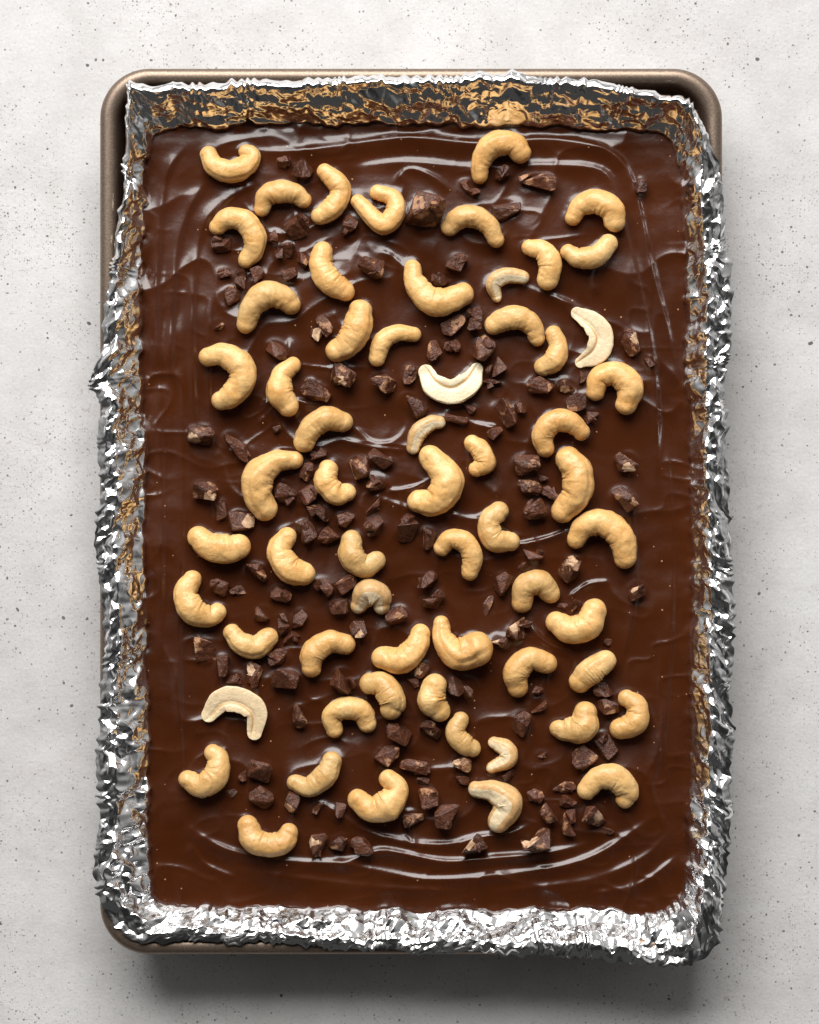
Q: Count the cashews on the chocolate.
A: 61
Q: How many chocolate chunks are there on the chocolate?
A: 152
